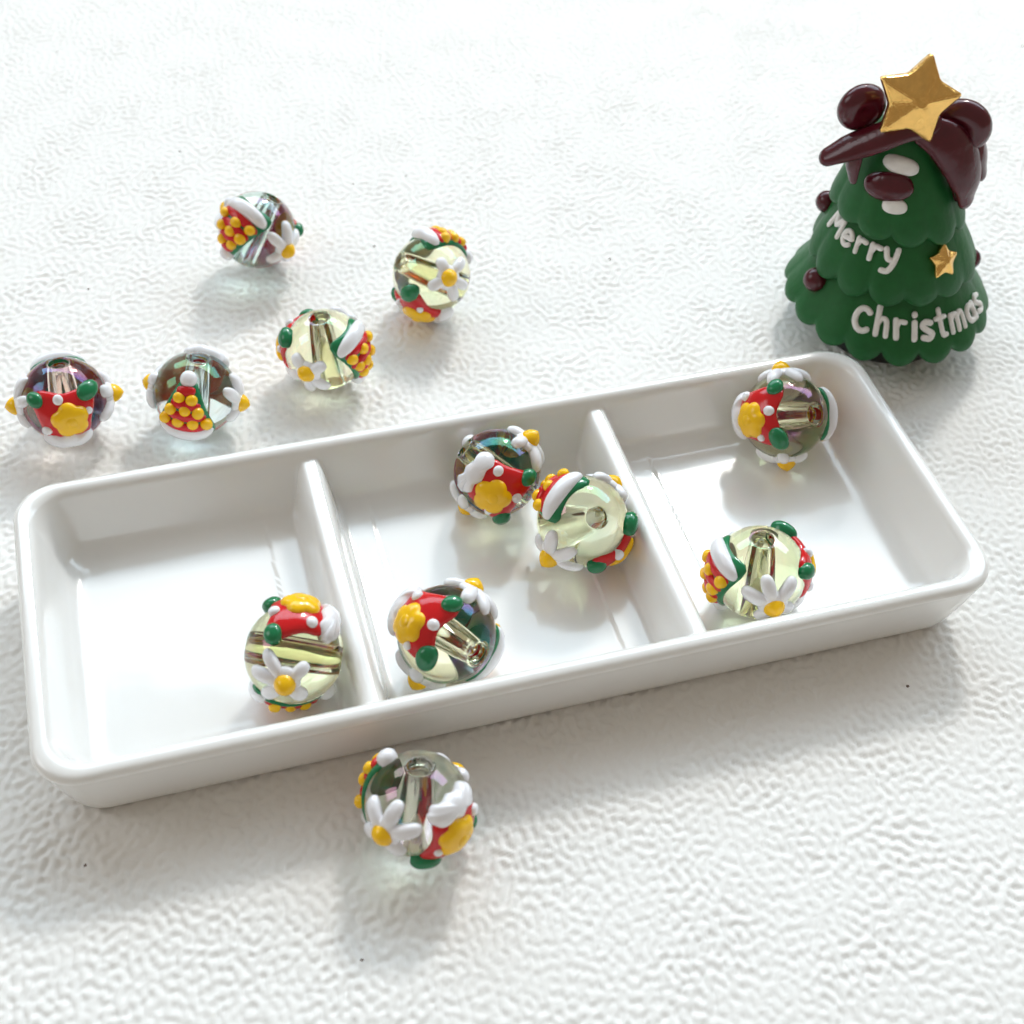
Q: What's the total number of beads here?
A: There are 12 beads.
